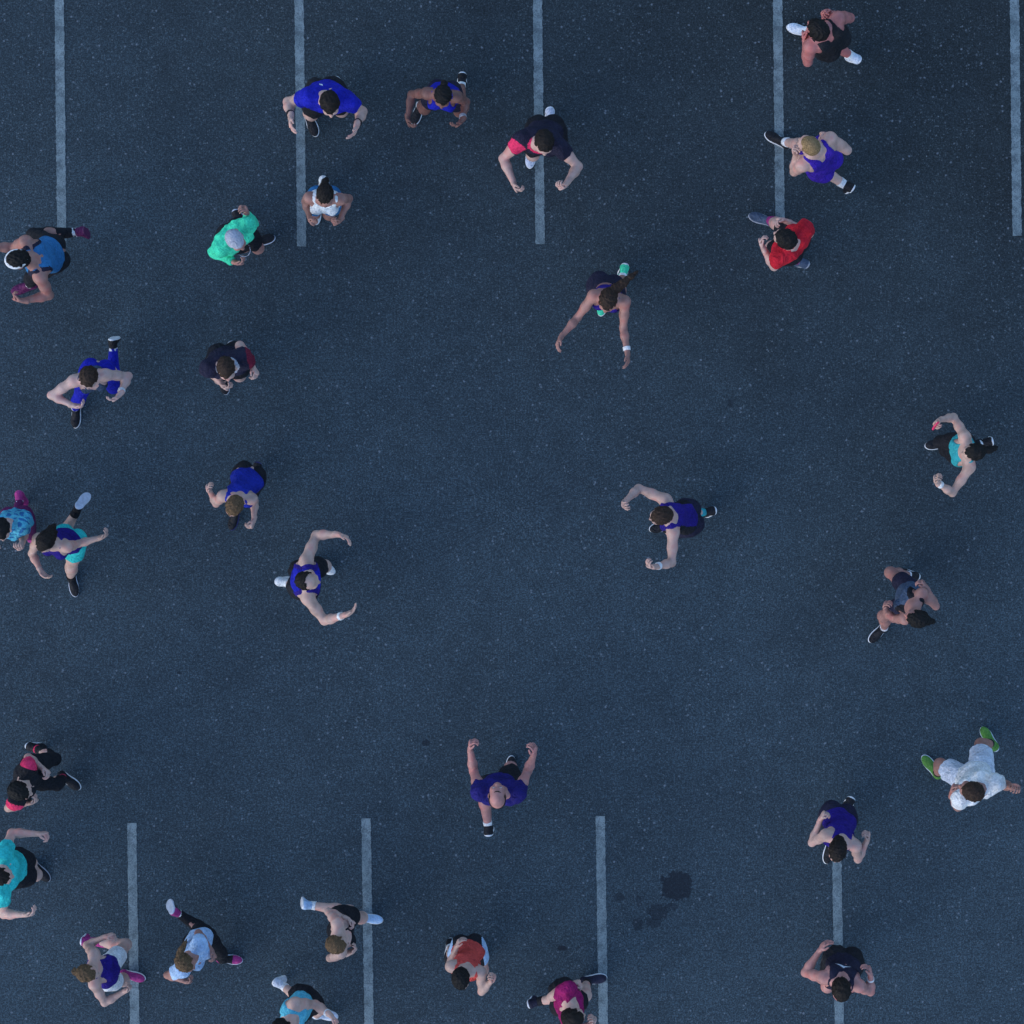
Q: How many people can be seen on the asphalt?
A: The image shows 31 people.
